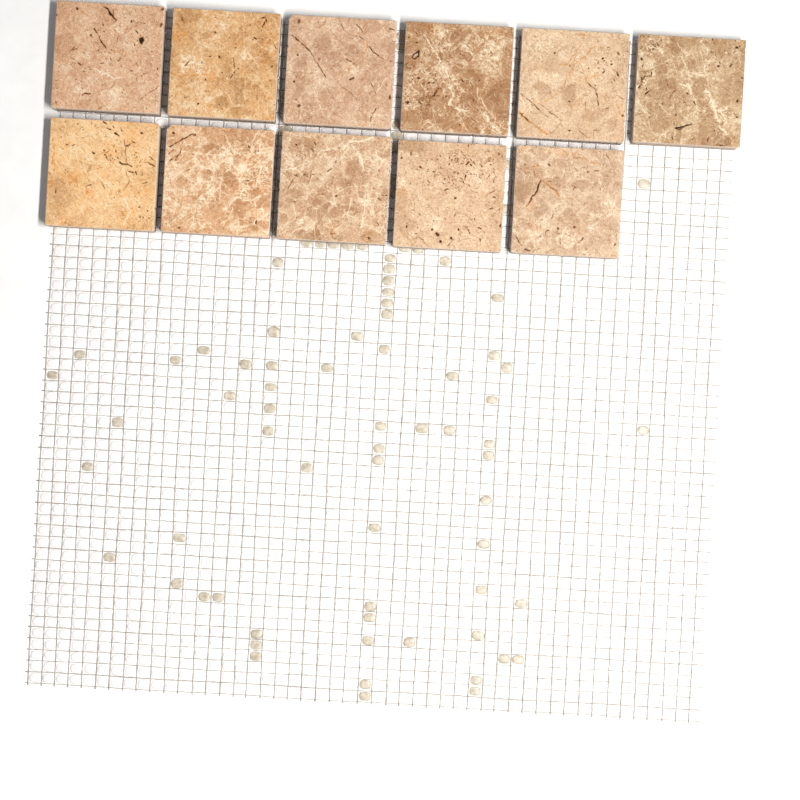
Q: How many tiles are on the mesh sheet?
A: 11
